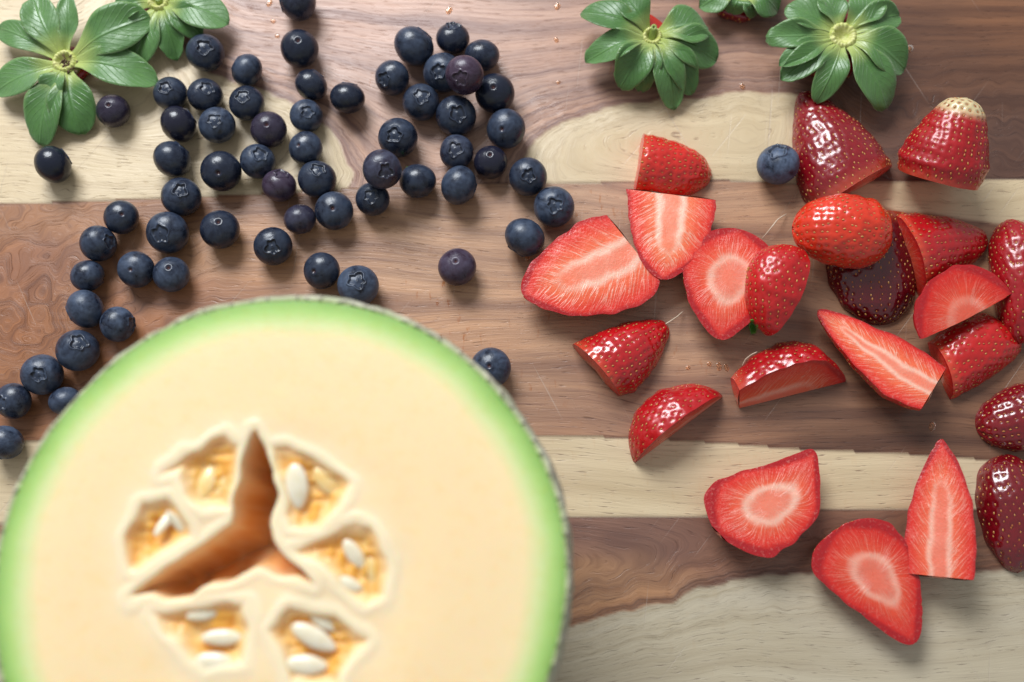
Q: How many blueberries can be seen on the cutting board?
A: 64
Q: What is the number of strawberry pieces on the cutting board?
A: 22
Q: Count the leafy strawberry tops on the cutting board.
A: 5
